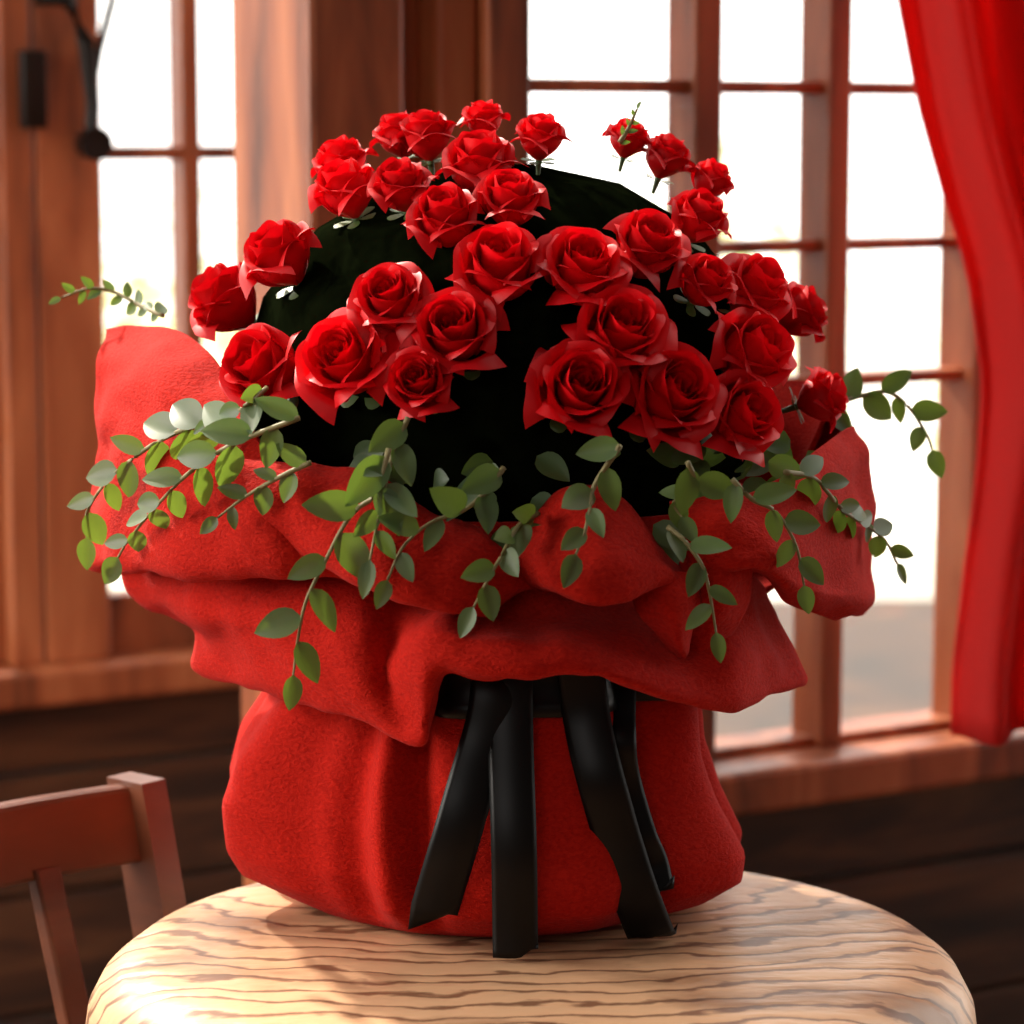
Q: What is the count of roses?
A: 33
